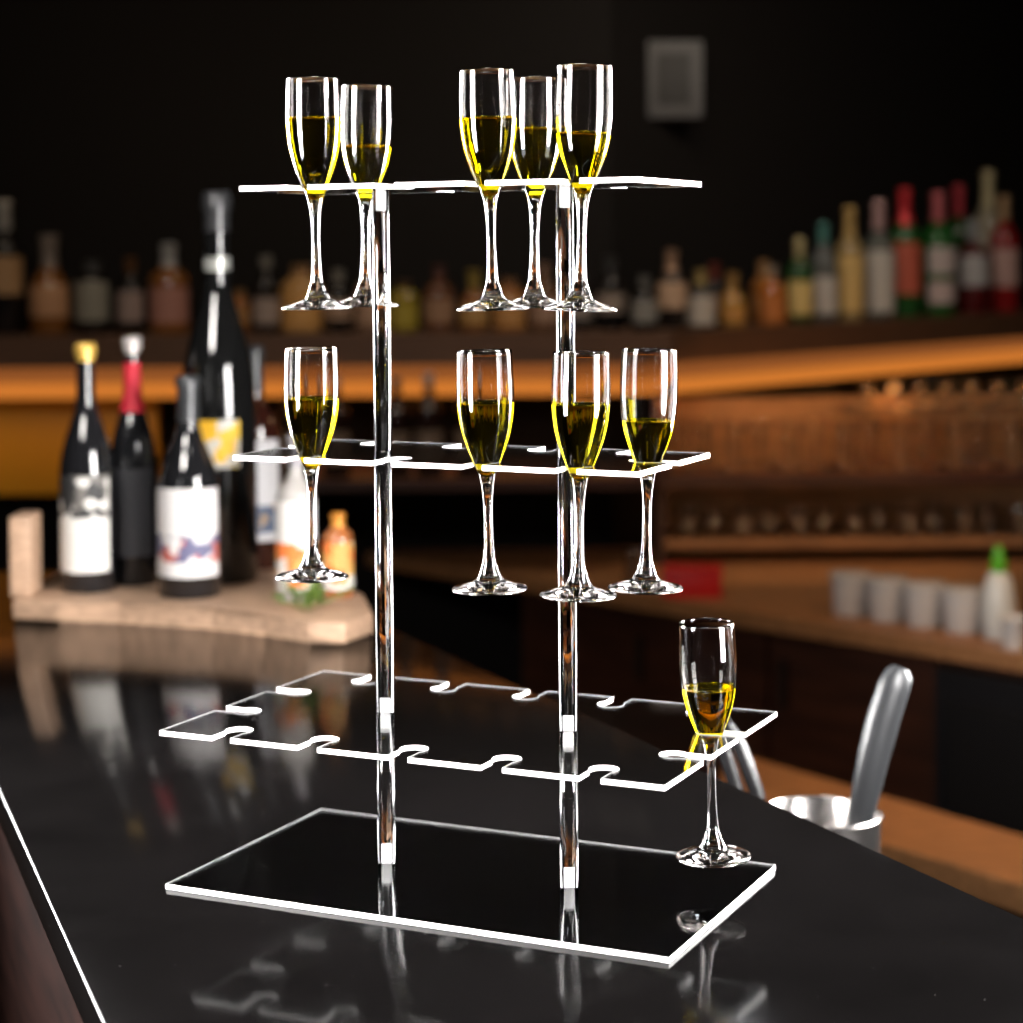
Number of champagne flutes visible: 10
